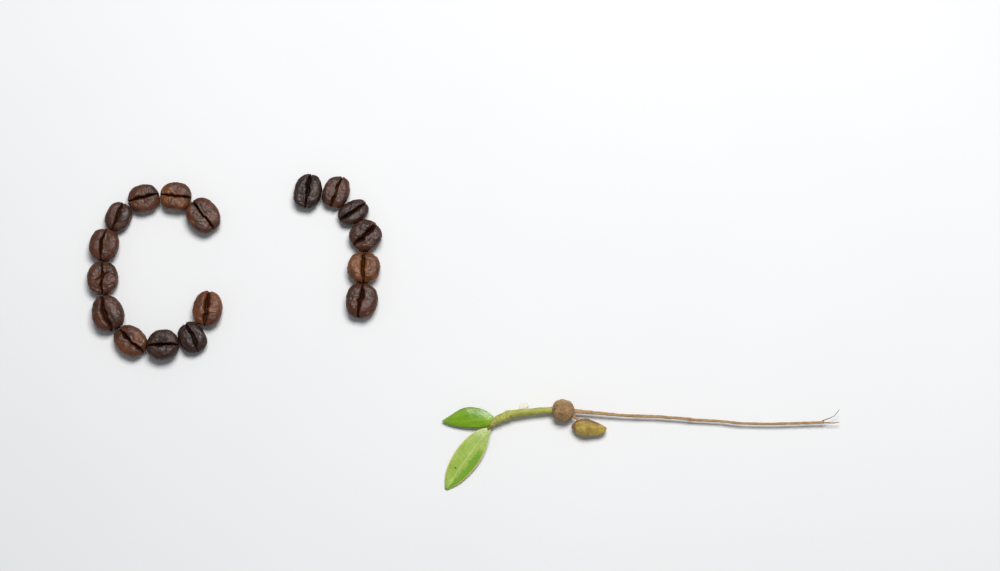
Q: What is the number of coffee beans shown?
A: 17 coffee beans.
